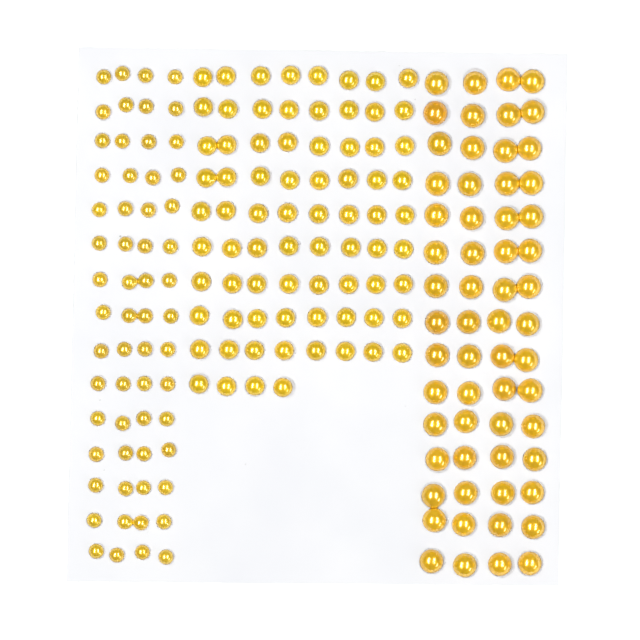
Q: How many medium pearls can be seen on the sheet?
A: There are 76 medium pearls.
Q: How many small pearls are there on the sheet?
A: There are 60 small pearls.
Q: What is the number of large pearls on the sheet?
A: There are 60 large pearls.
